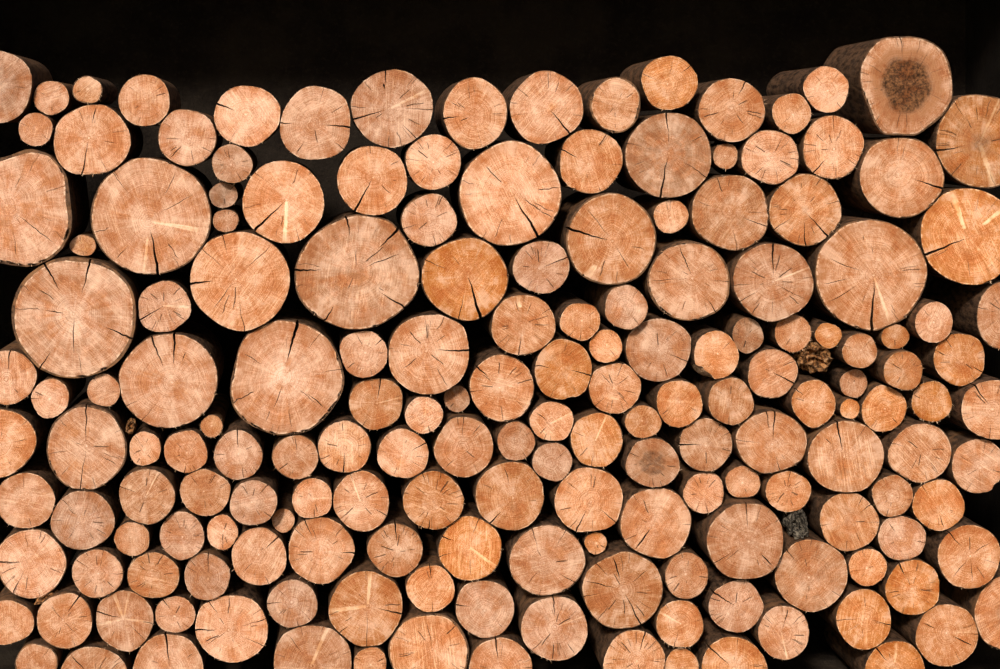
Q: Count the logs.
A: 174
